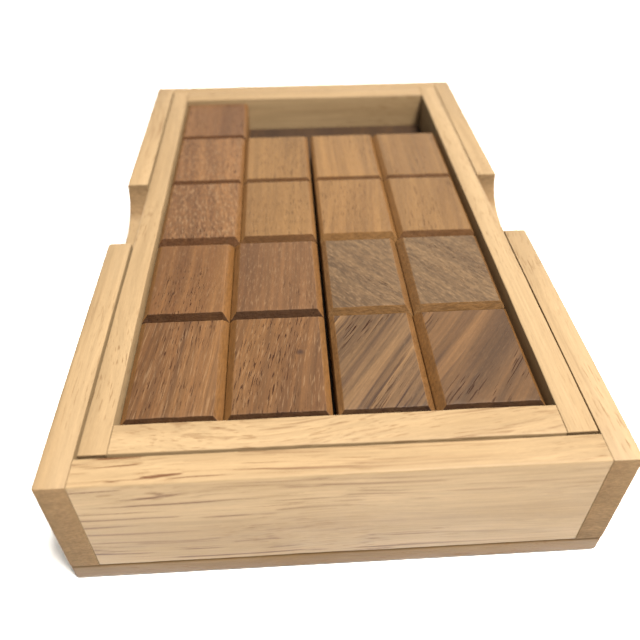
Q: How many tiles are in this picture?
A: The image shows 17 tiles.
